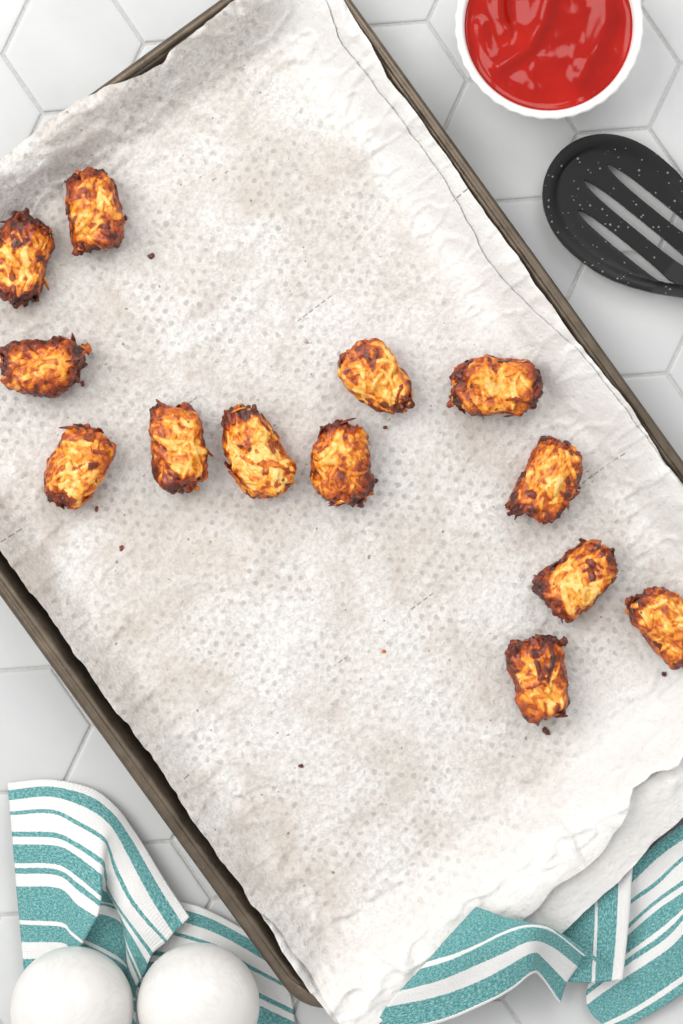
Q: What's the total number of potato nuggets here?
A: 13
